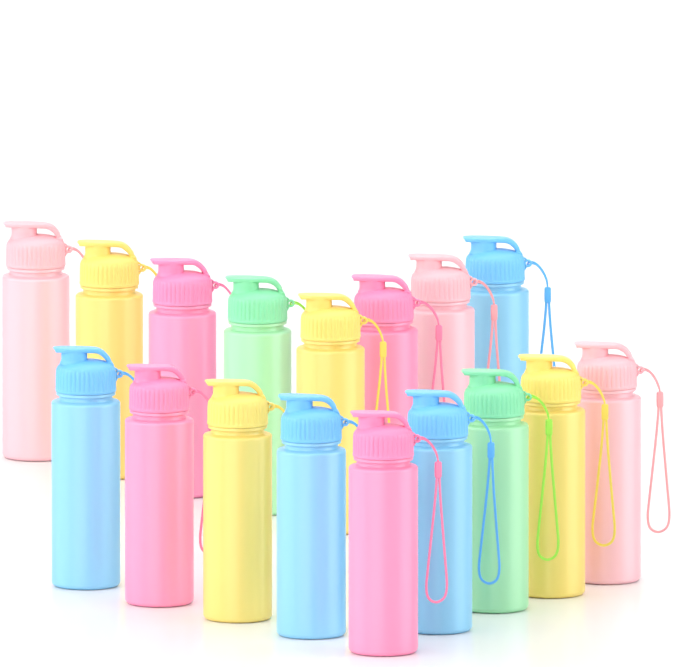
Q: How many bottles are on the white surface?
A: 17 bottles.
